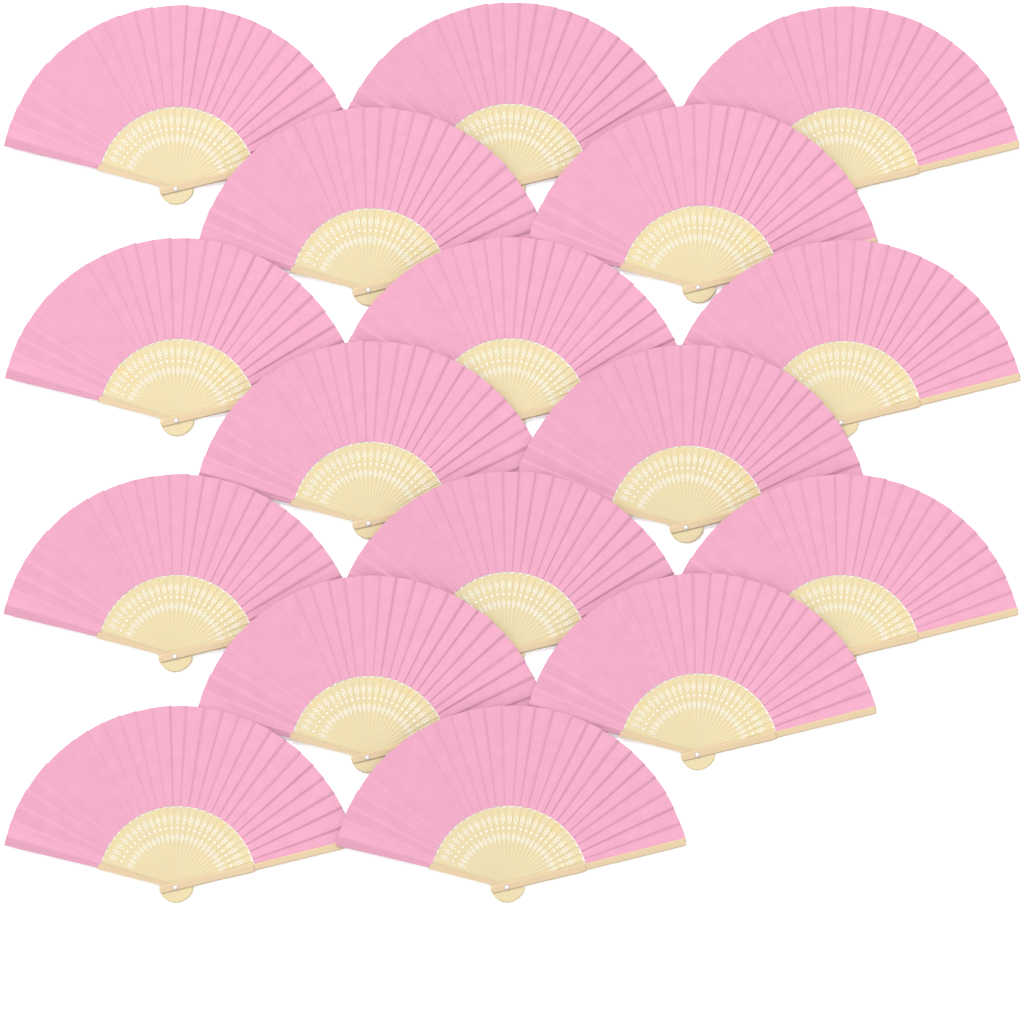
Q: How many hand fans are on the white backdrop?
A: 17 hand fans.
